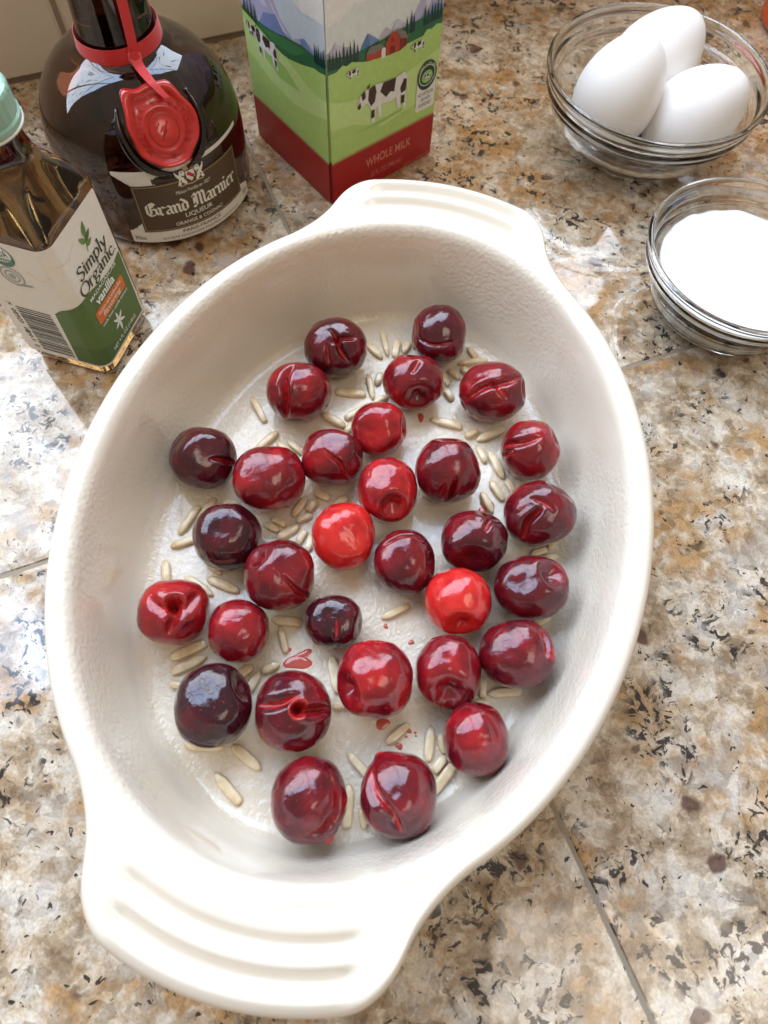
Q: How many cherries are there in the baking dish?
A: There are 31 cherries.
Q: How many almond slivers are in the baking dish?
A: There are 76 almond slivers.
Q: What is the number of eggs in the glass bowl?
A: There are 3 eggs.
